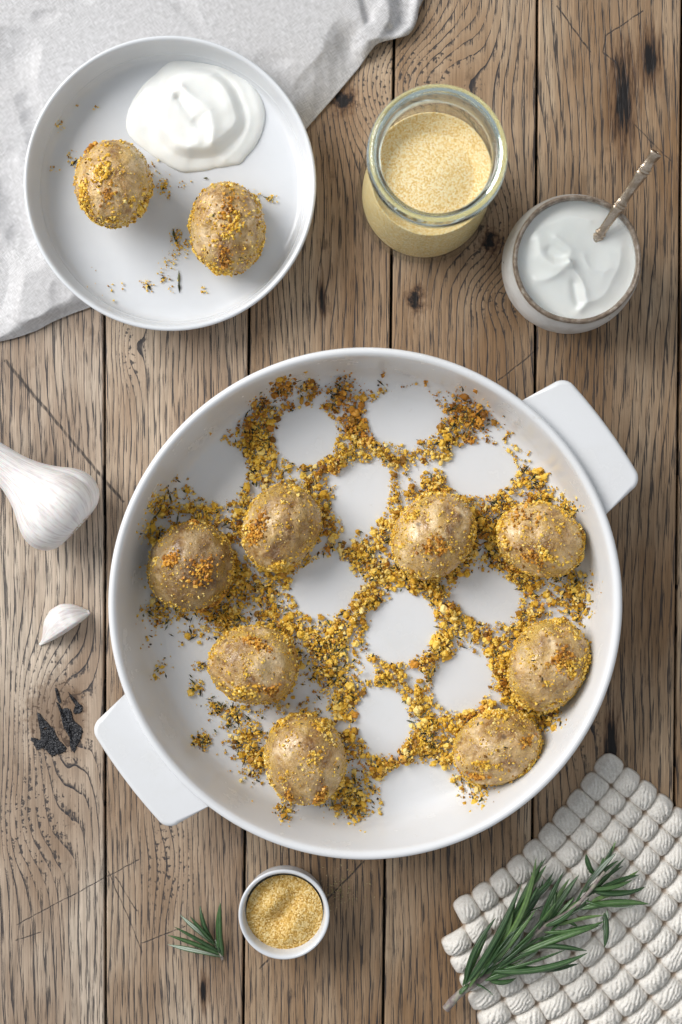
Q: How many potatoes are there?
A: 10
